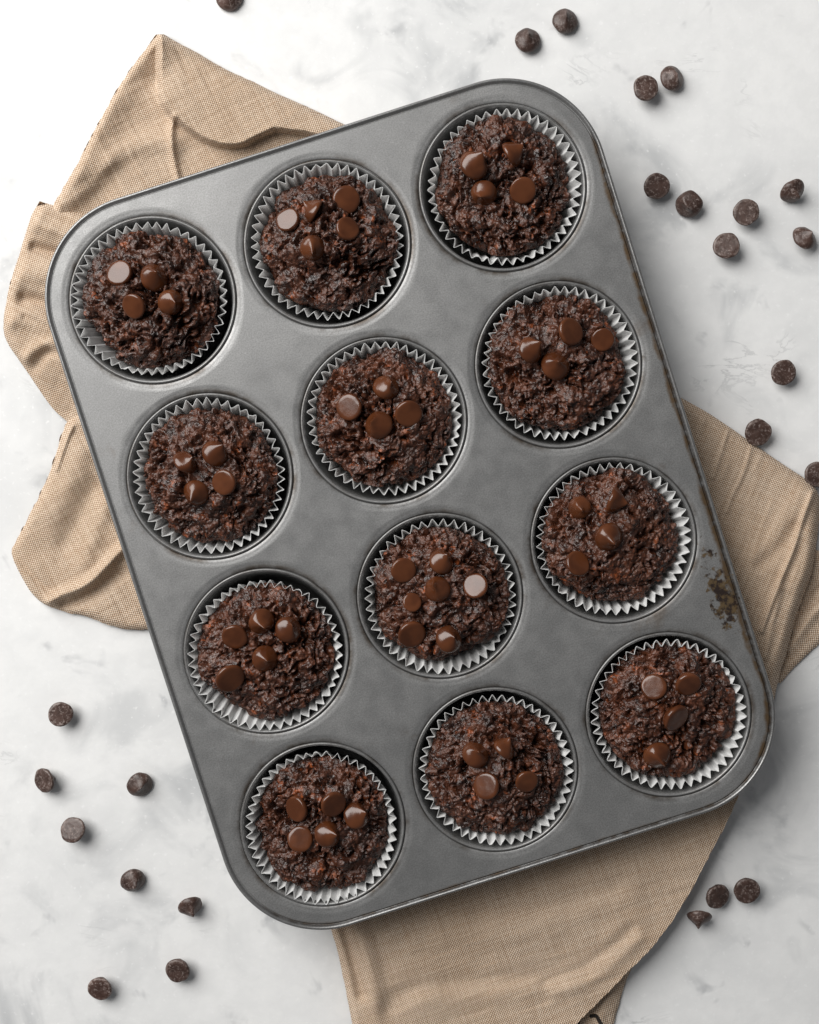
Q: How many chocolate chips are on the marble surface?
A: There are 25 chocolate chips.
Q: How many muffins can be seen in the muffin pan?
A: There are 12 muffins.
